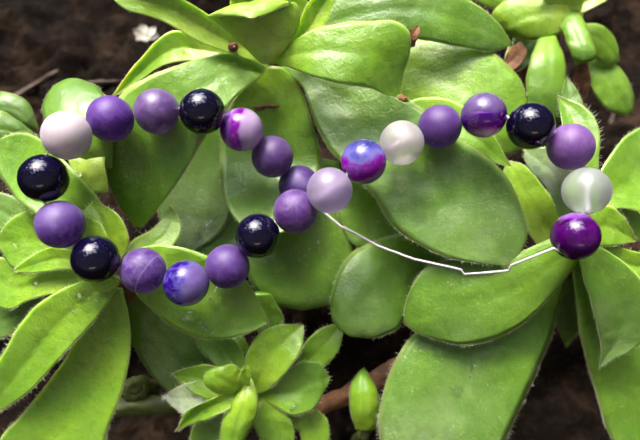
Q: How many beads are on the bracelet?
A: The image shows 24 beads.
